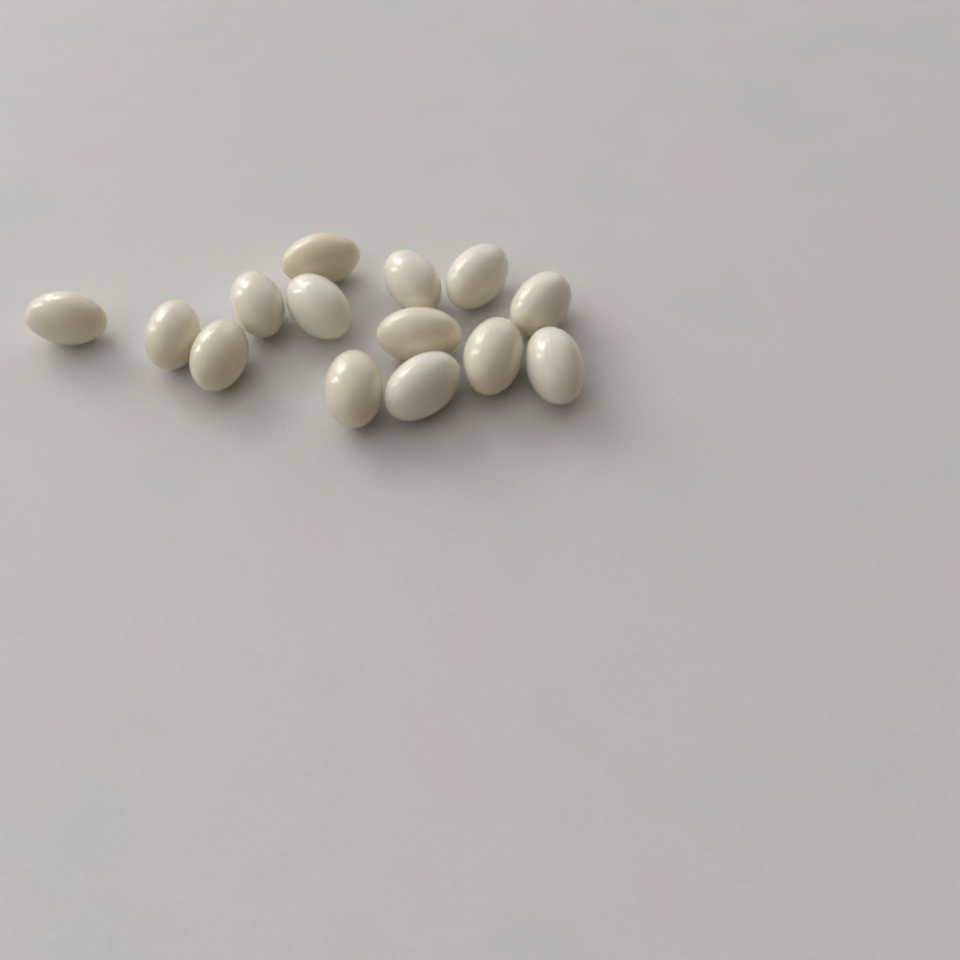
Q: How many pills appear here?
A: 14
